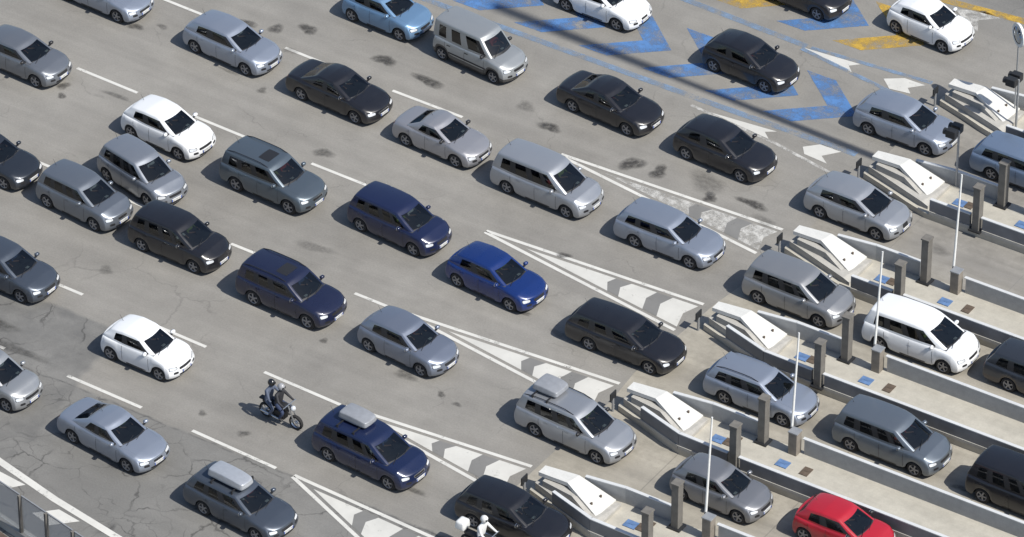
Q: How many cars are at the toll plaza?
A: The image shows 45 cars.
